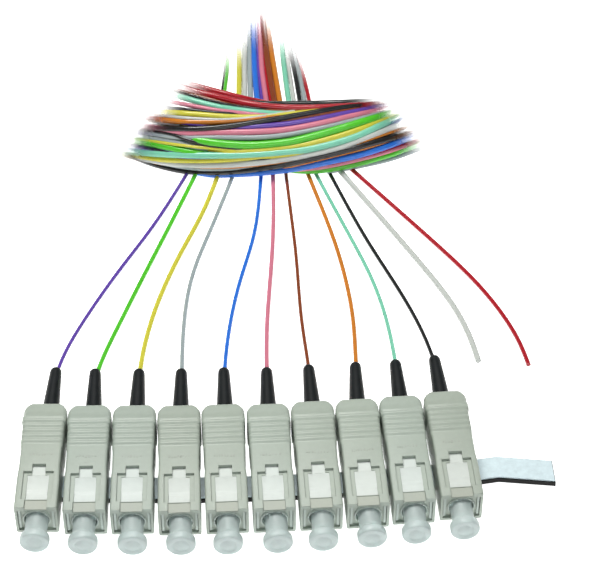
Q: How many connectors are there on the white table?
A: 10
